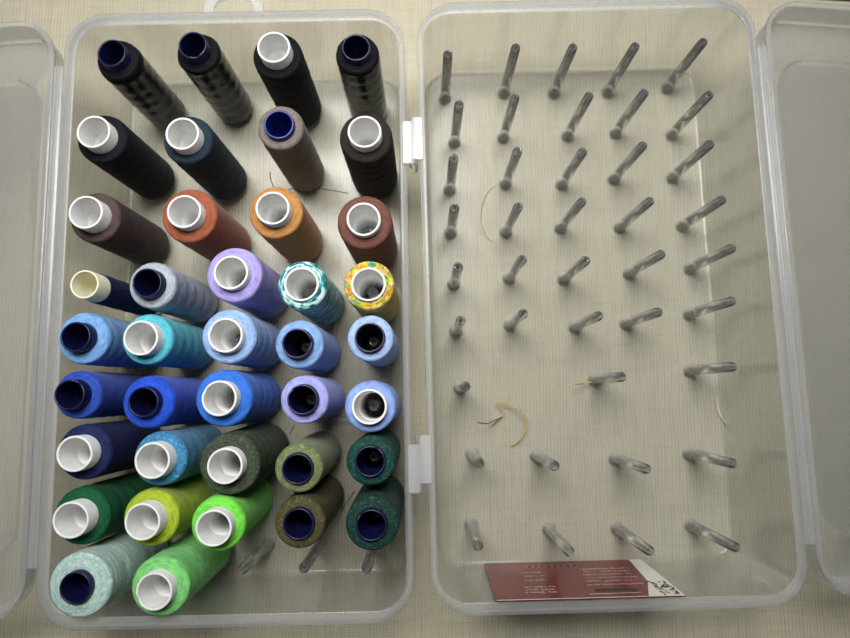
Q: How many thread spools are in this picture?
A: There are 39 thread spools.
